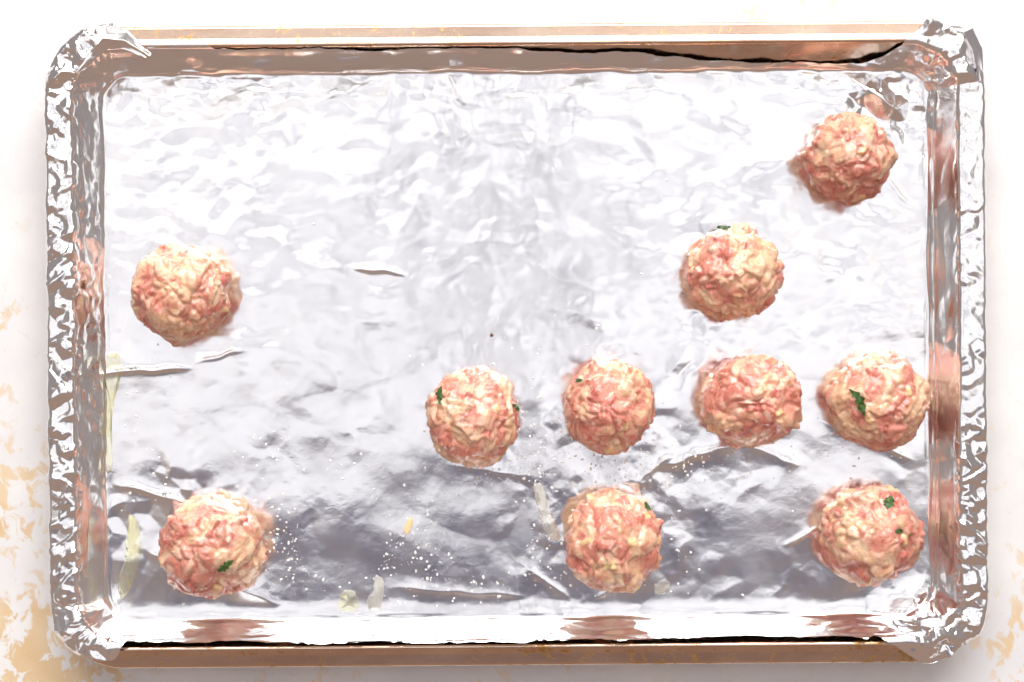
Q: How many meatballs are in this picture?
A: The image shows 10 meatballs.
